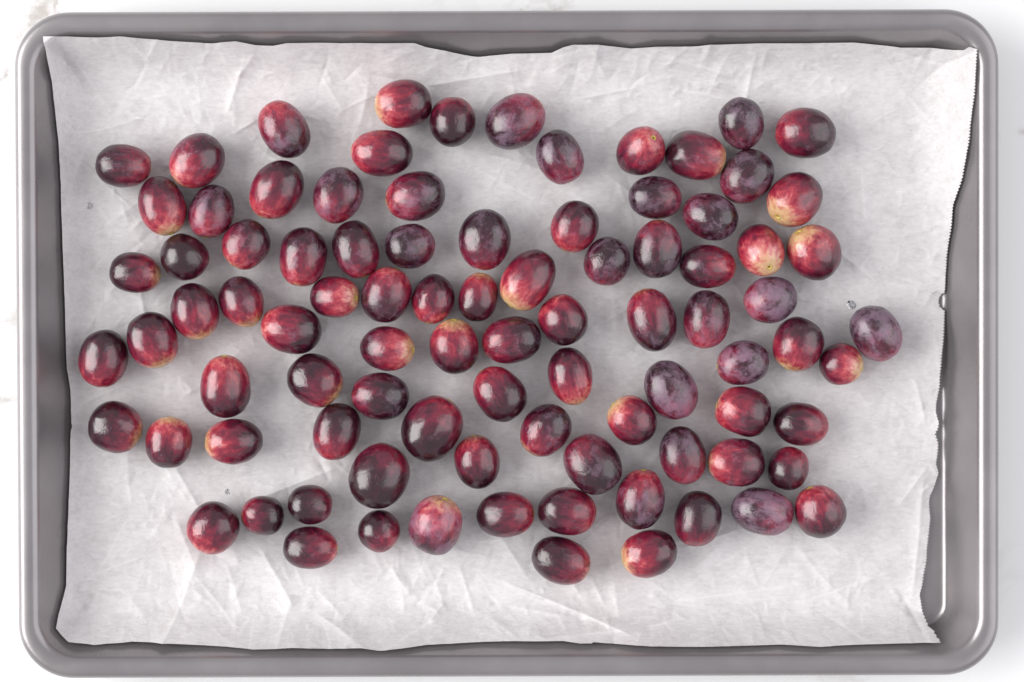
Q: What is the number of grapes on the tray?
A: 90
